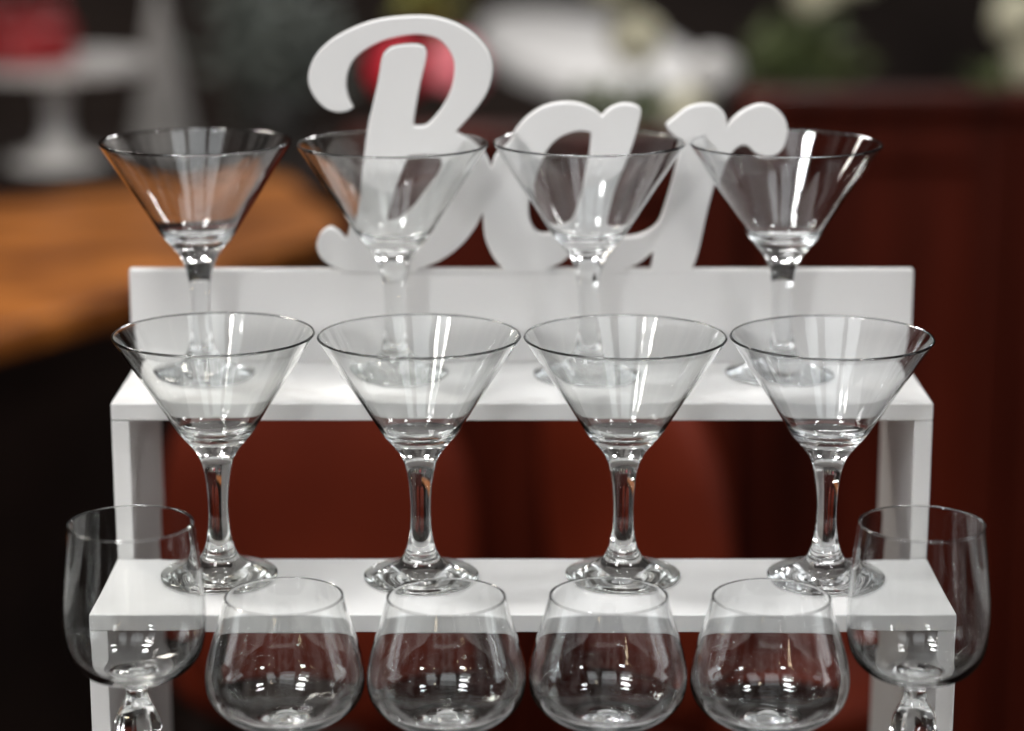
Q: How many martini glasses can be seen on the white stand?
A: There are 8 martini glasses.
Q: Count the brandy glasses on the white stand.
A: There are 4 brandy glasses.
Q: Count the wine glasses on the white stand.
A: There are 2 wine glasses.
